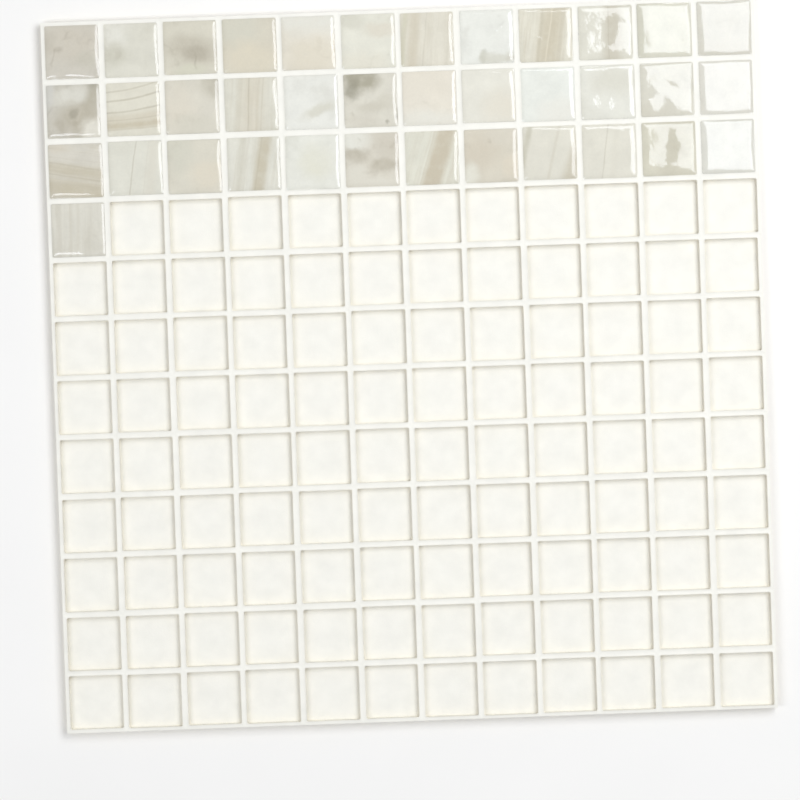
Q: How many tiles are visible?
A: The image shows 37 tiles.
